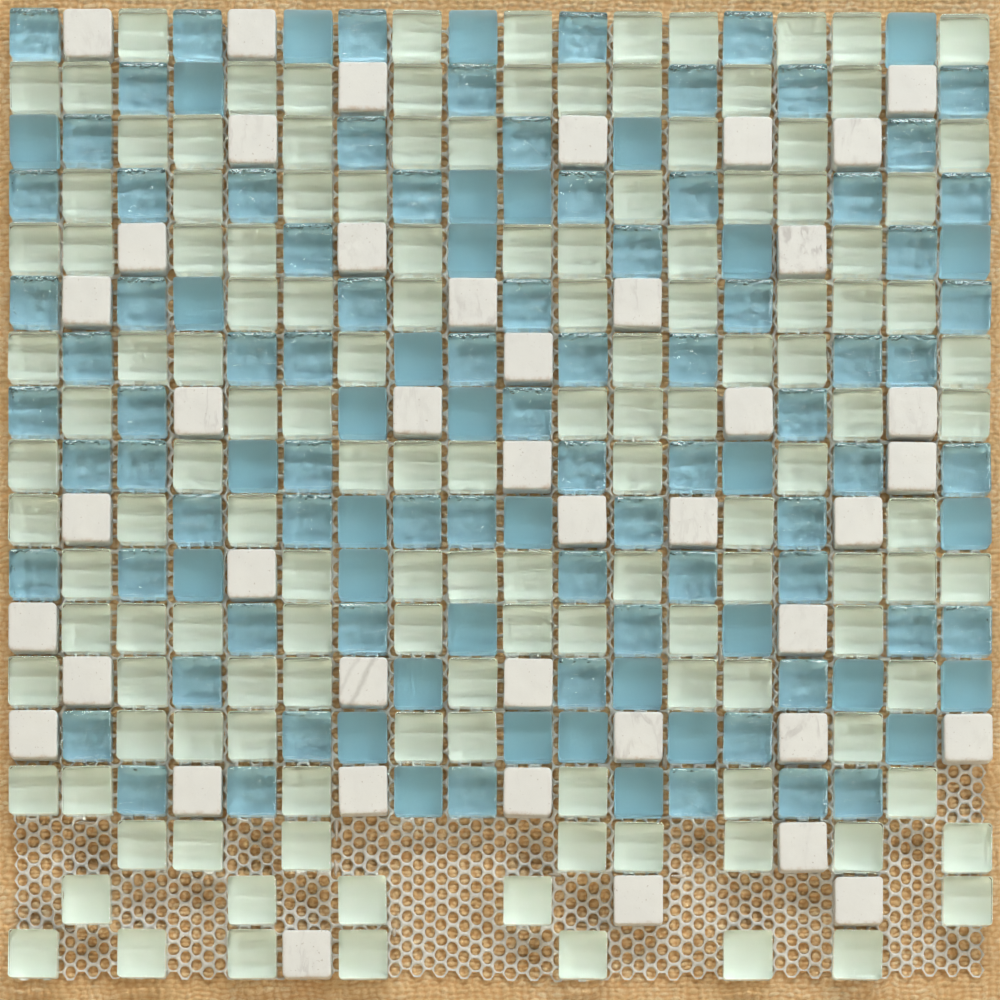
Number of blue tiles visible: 113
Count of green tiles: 138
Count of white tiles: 42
